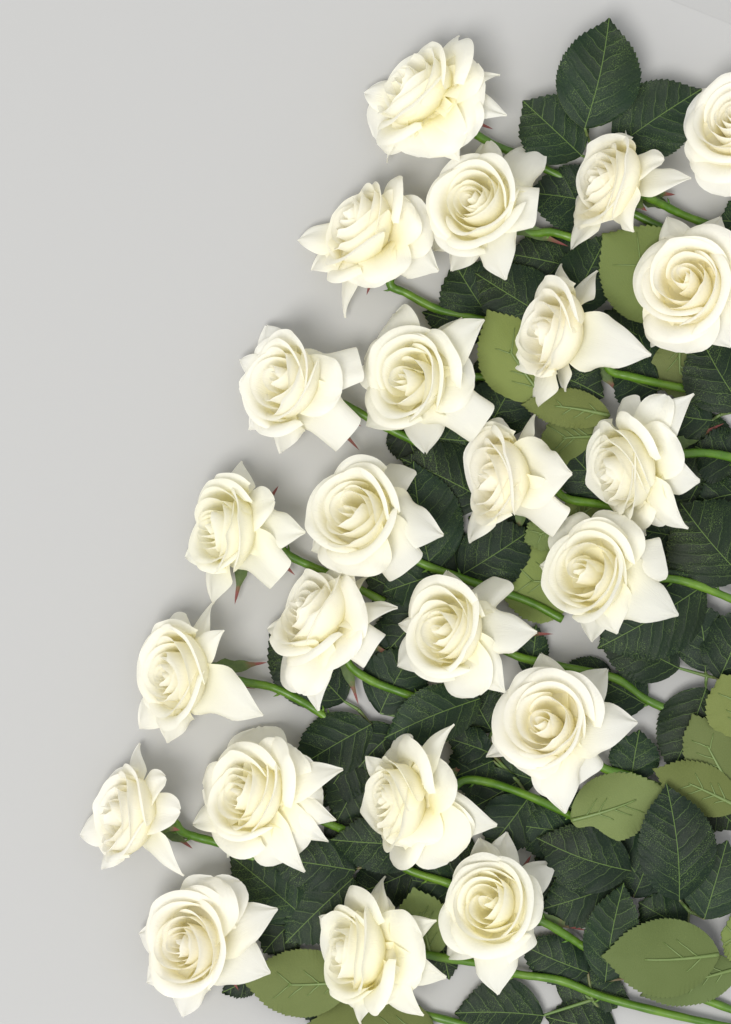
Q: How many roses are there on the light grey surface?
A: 24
